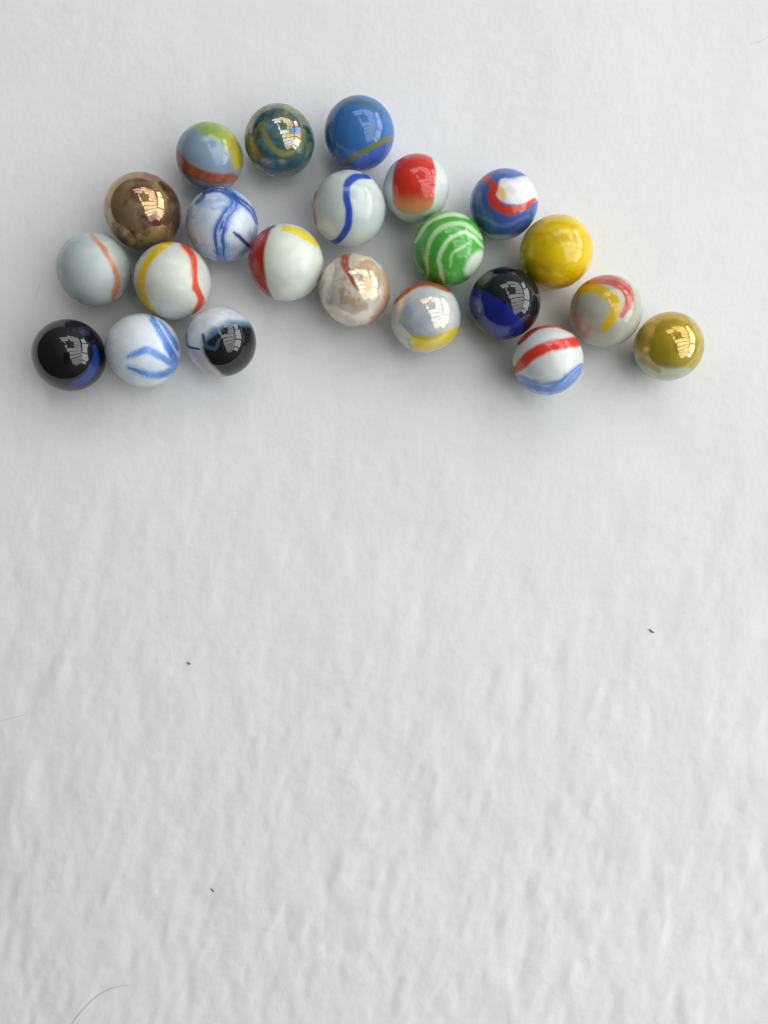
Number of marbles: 22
